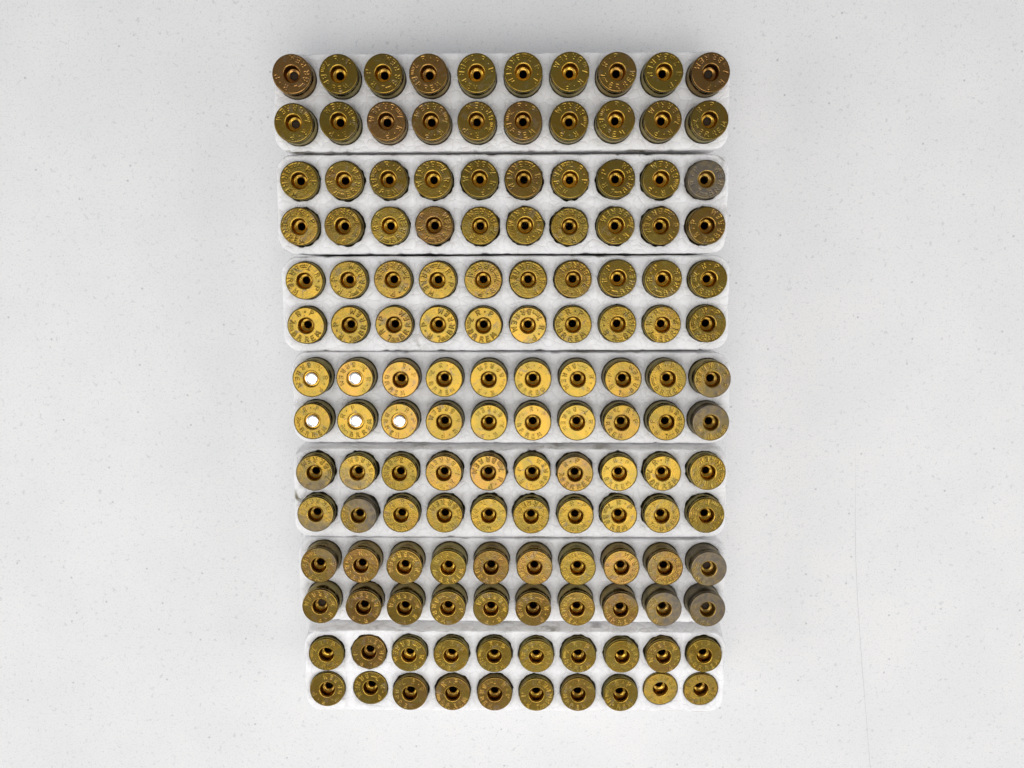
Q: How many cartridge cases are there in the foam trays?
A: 140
